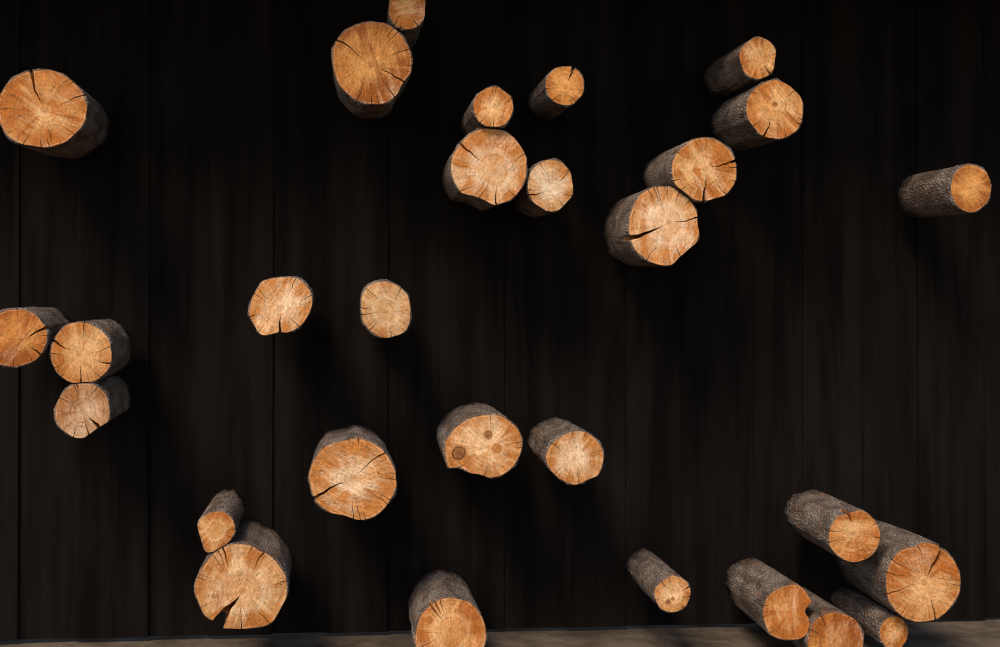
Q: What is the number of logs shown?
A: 29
